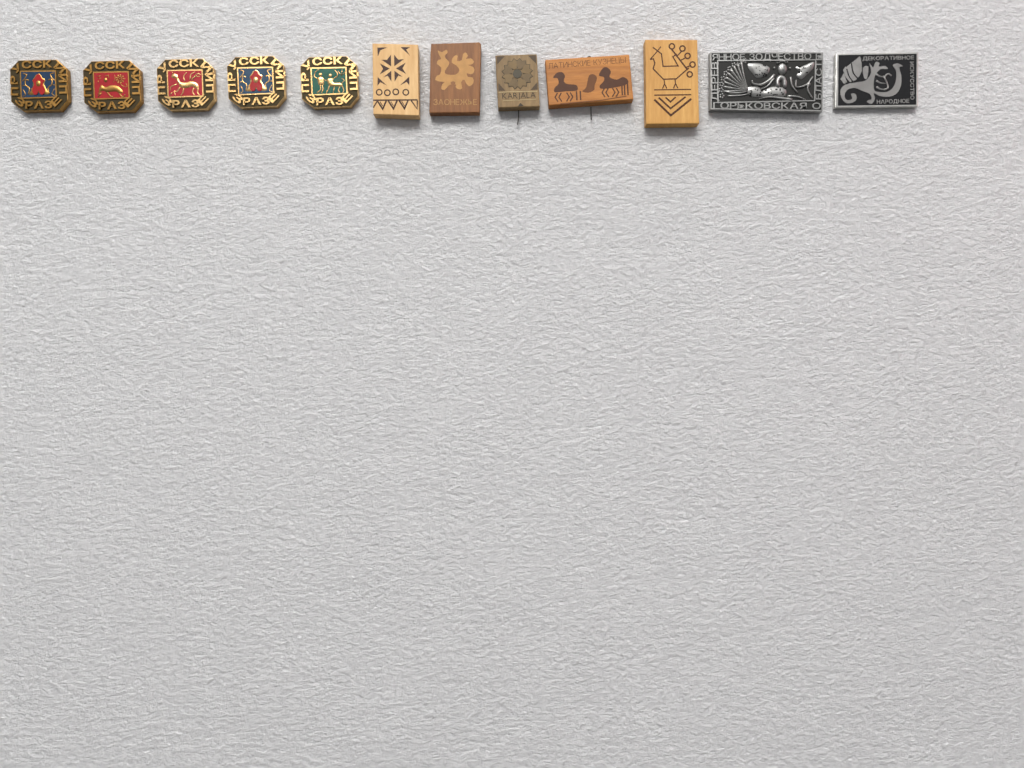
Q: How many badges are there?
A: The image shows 12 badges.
